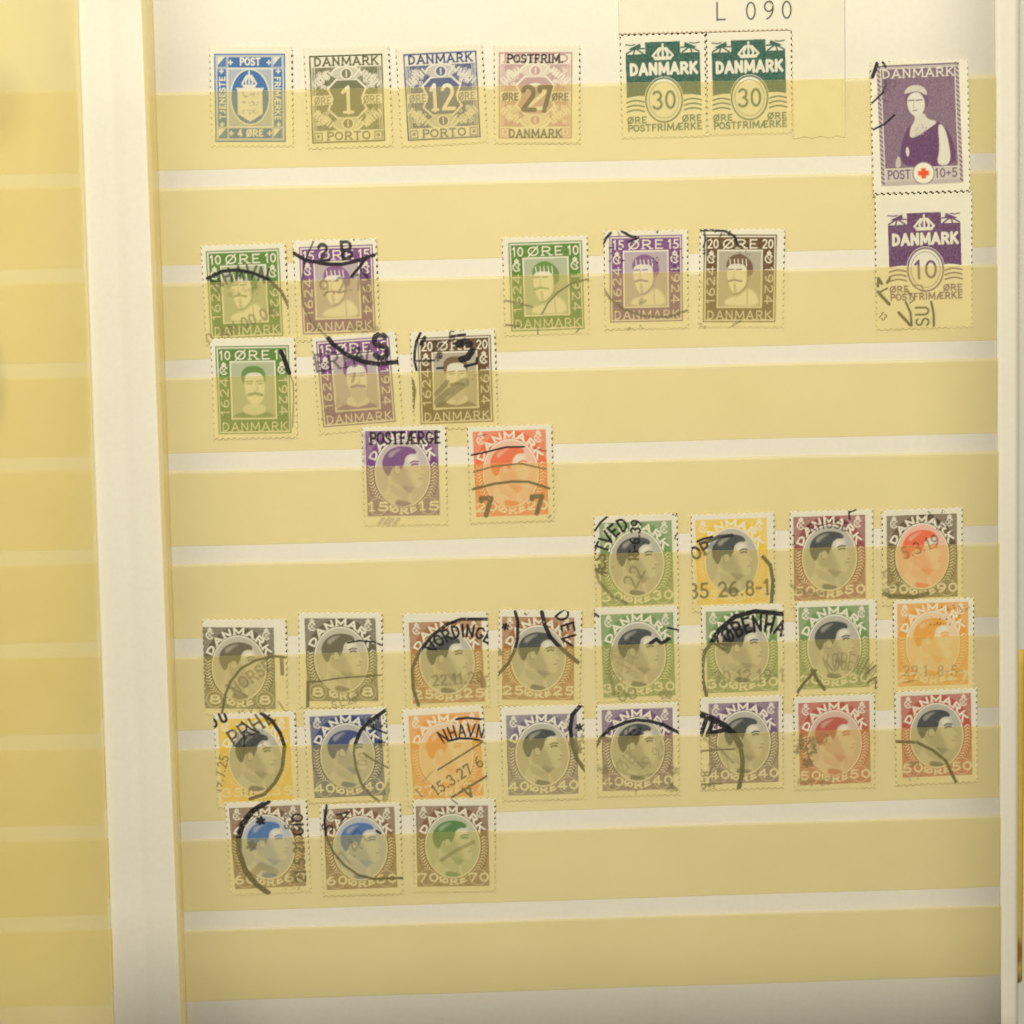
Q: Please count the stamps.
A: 41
